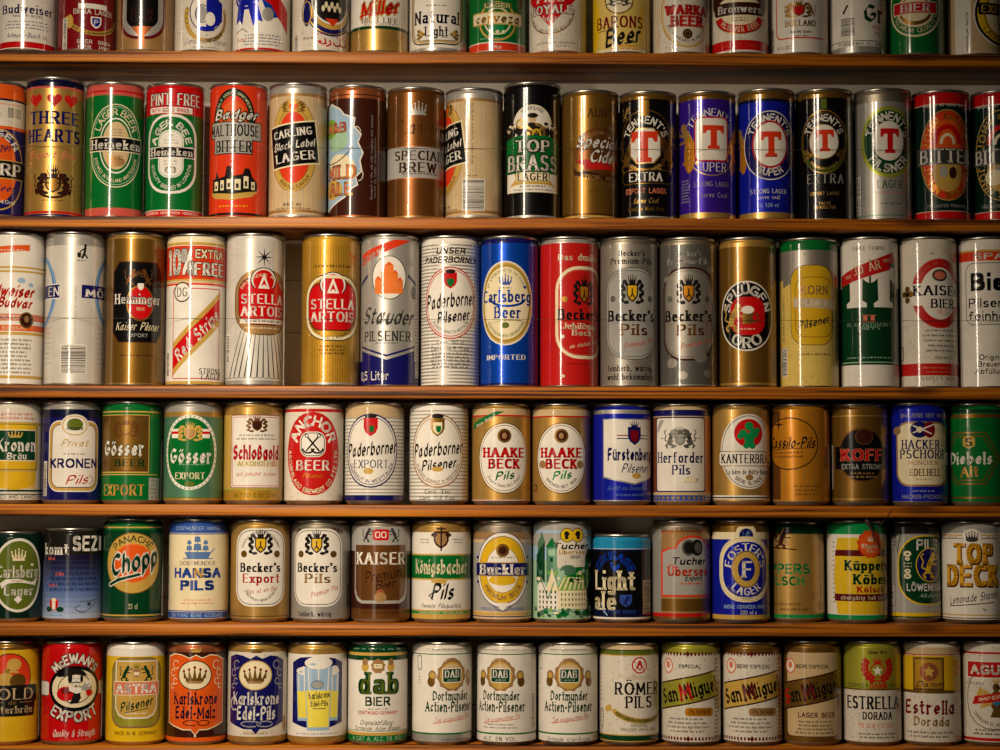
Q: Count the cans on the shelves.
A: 103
